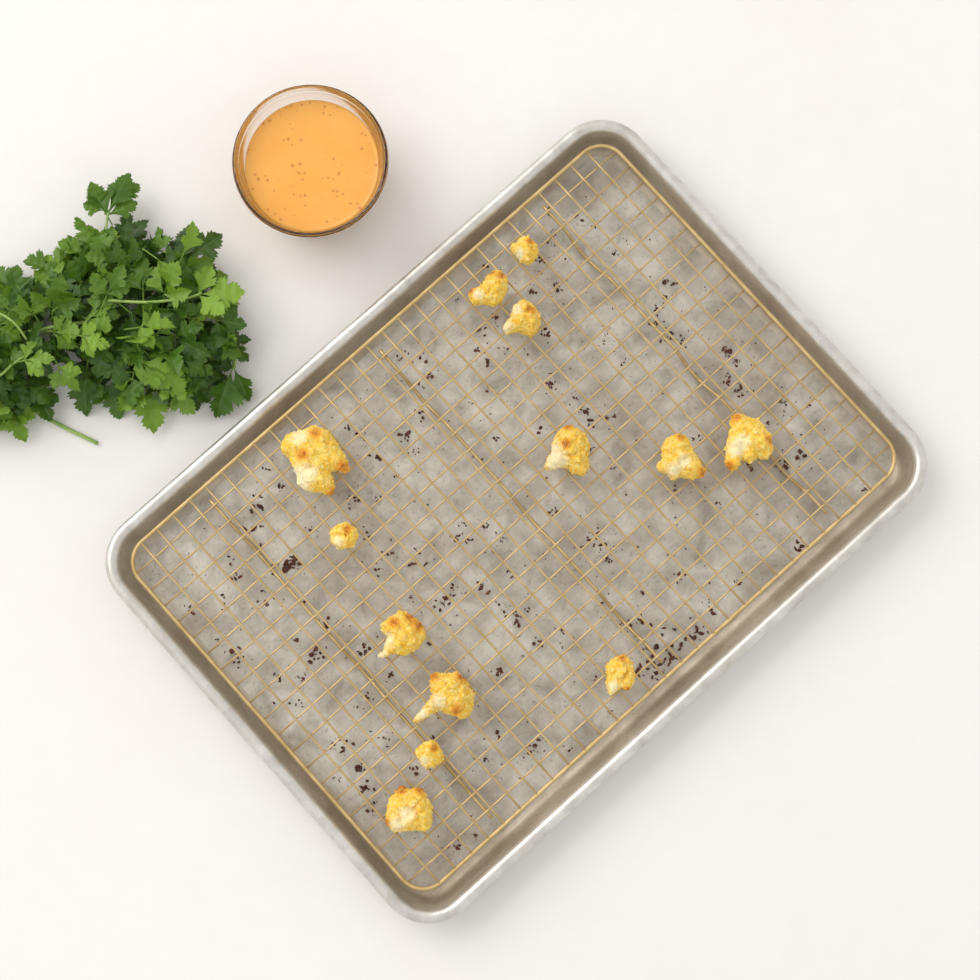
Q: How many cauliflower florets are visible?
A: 13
